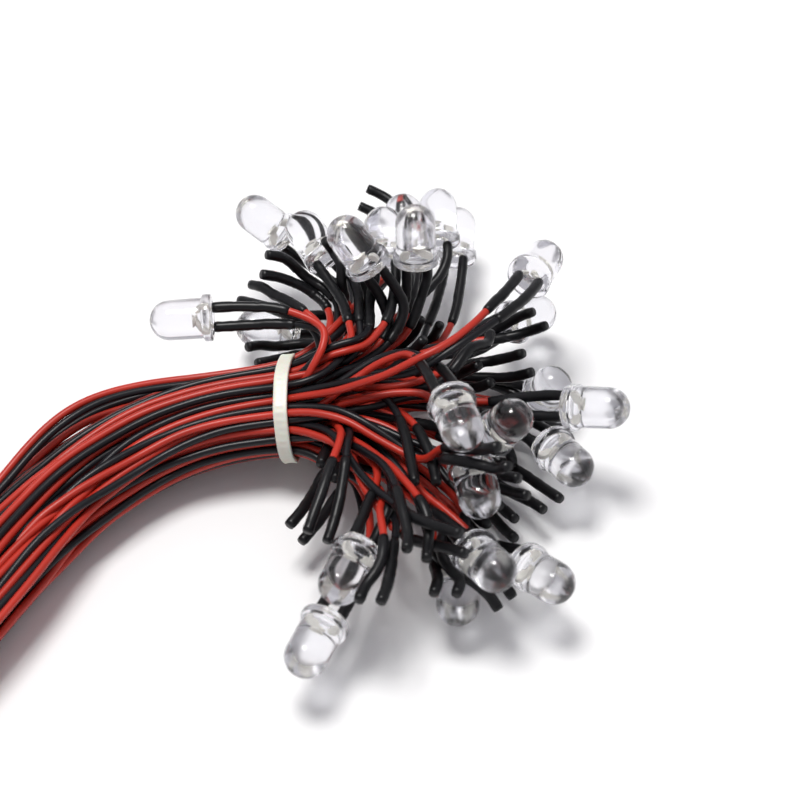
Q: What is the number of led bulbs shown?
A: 23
